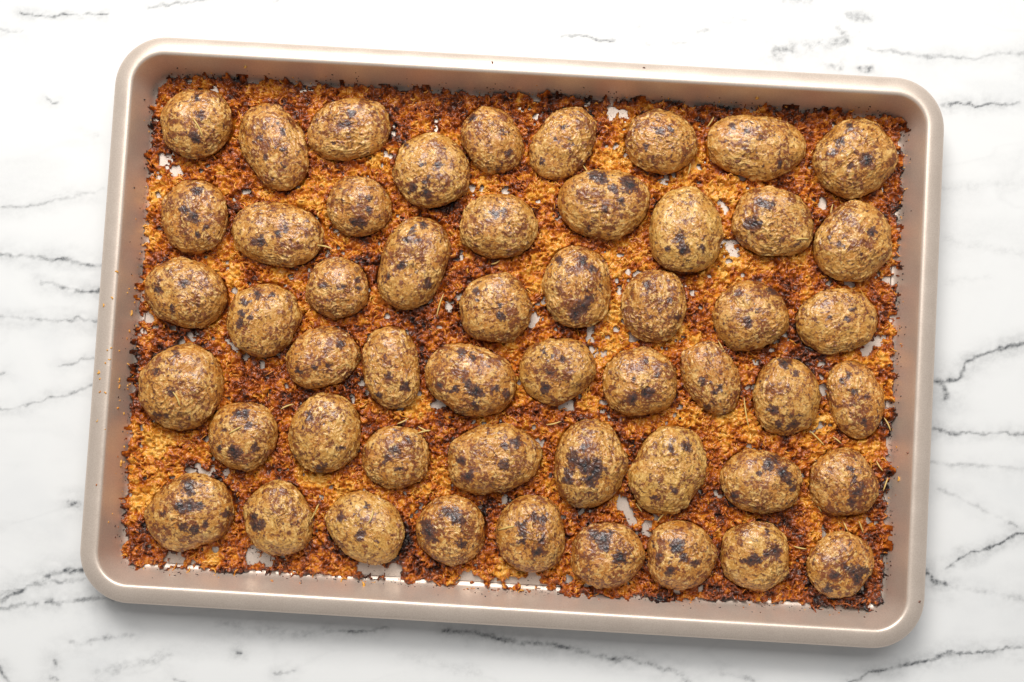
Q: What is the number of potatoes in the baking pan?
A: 52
